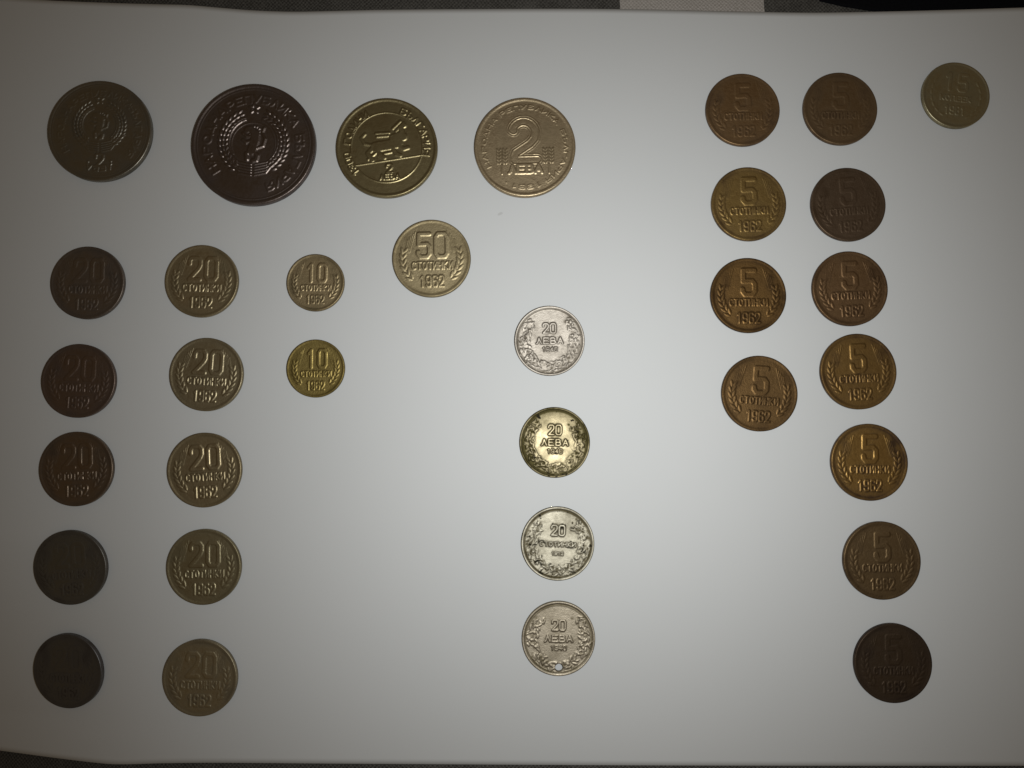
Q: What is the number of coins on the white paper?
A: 33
